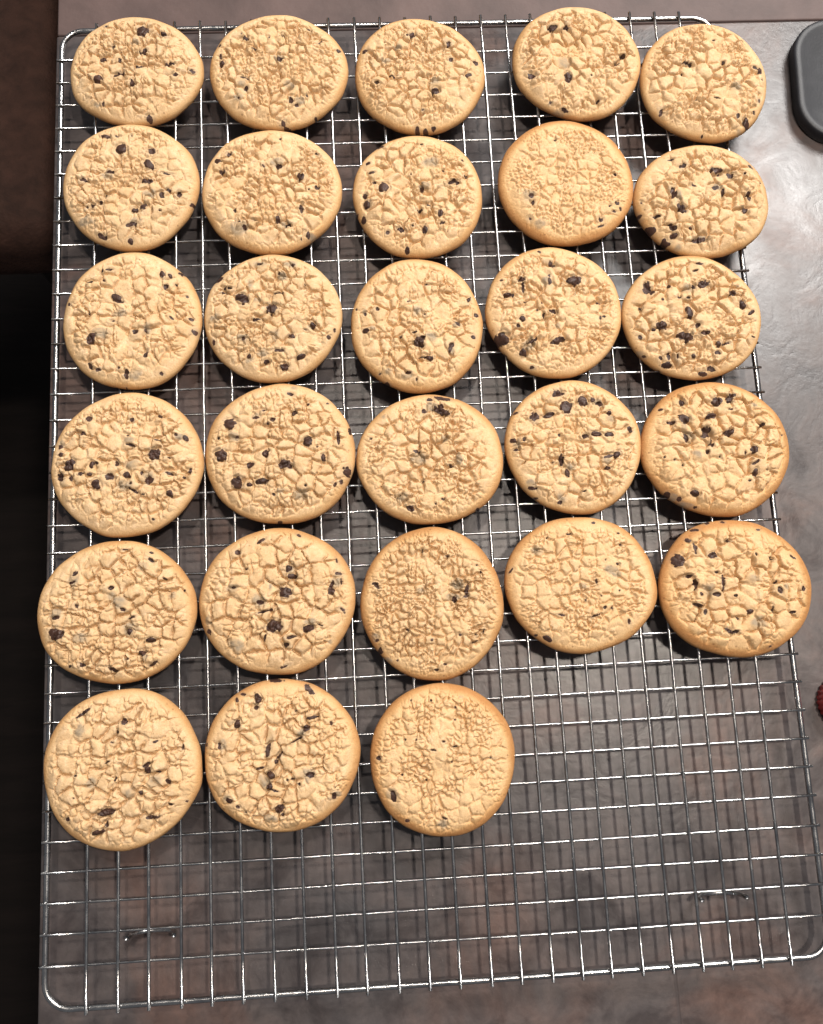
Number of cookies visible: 28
